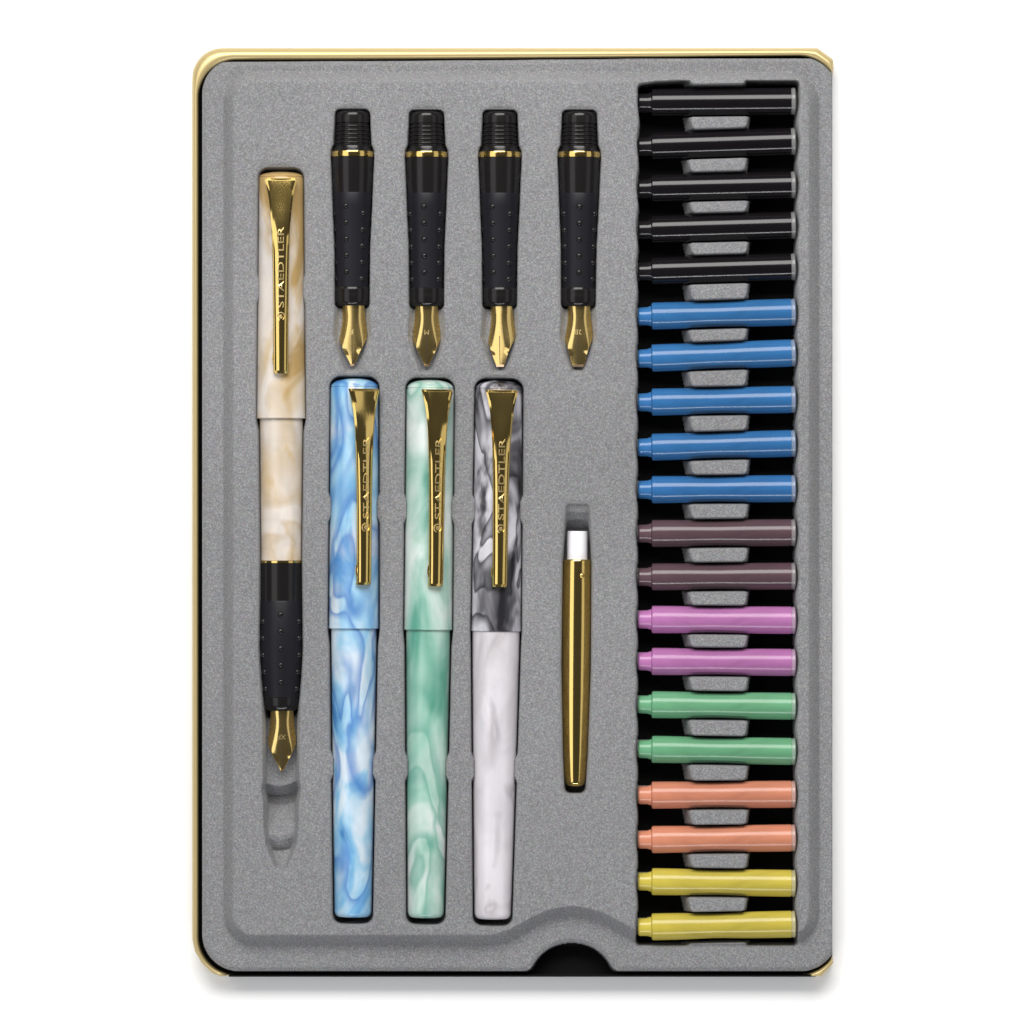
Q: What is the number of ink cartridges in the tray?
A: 20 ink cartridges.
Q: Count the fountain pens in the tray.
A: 4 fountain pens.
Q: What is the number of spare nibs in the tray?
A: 4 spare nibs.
